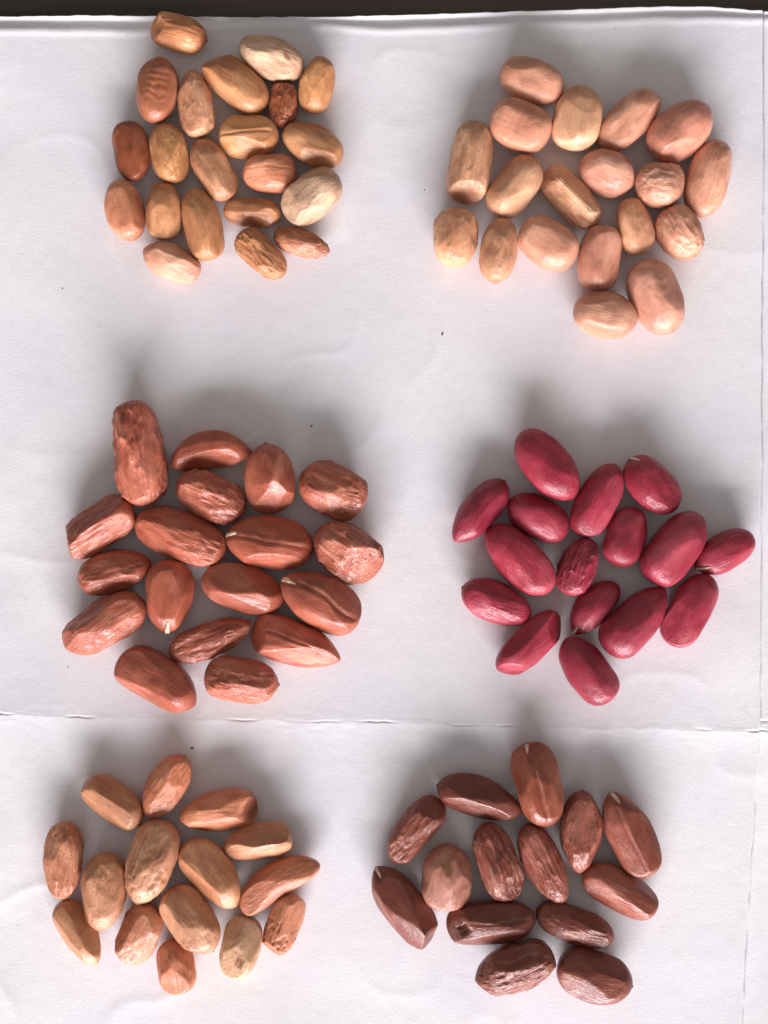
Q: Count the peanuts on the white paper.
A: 103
